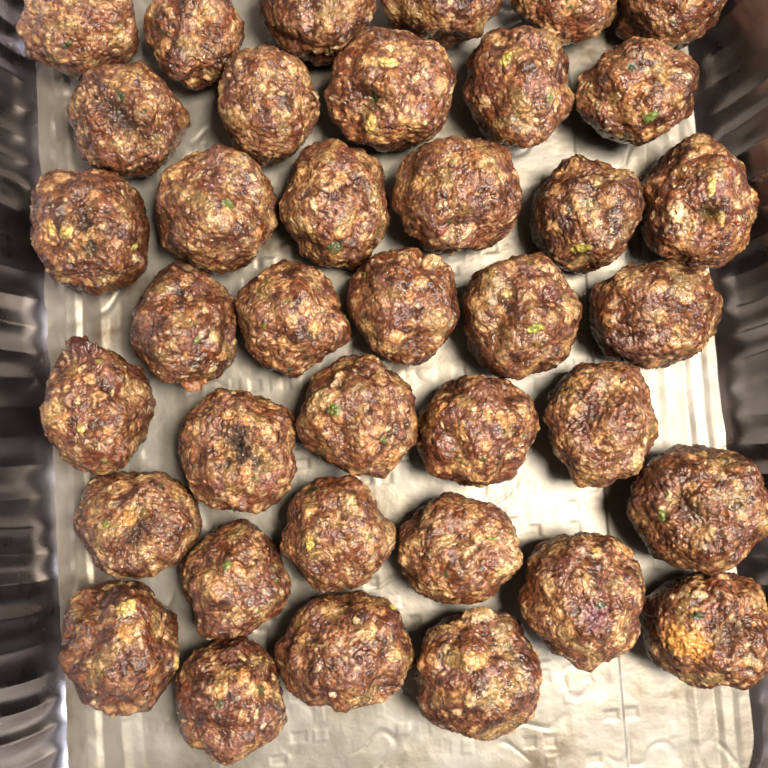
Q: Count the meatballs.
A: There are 38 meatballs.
